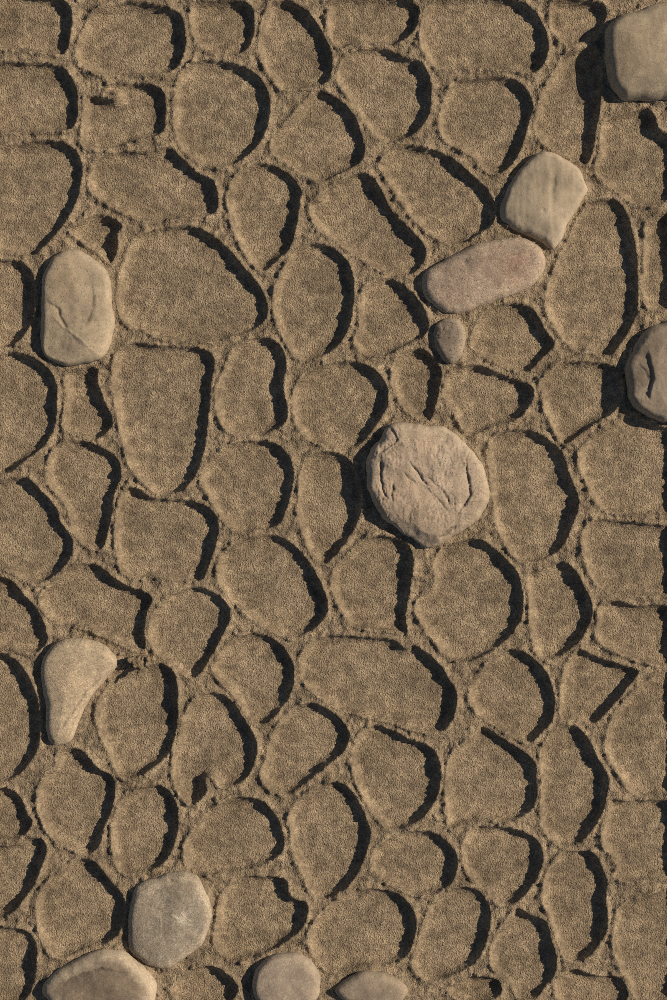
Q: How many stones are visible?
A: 12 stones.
